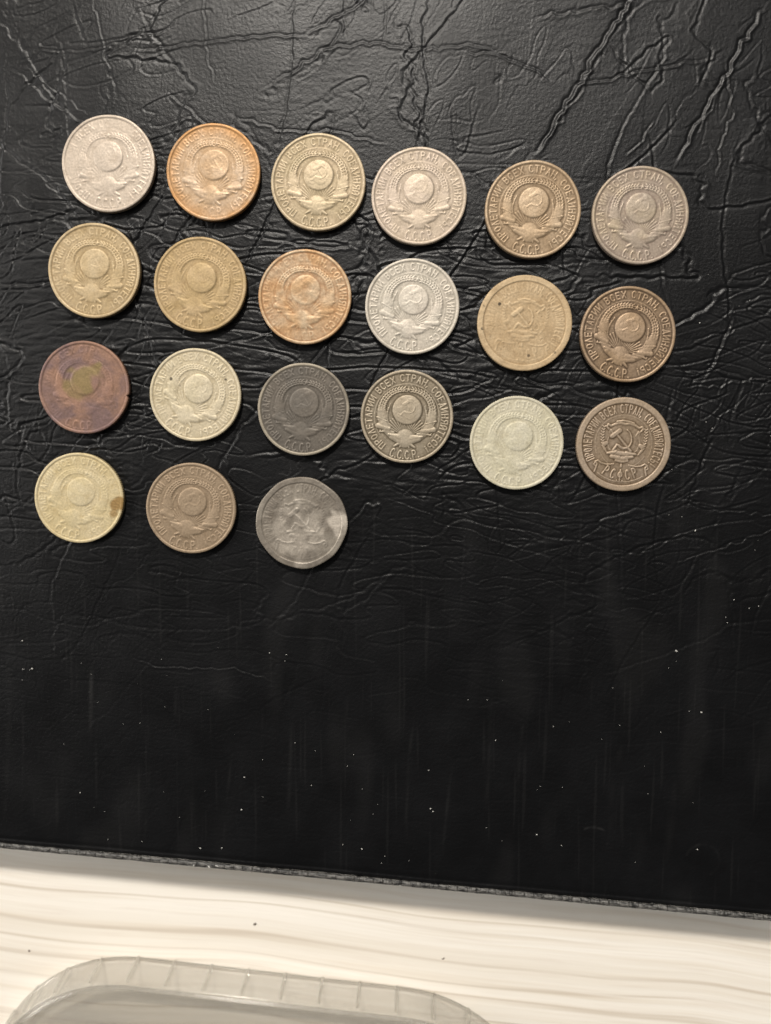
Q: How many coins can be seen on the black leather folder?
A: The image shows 21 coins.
